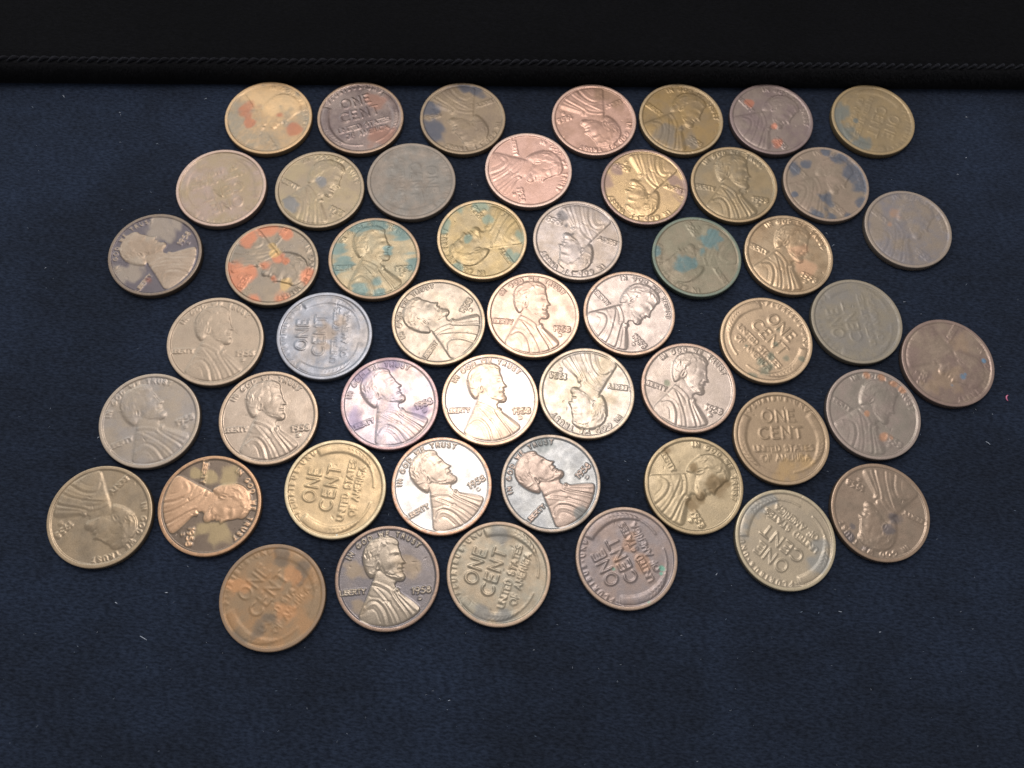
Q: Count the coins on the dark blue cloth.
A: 50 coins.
